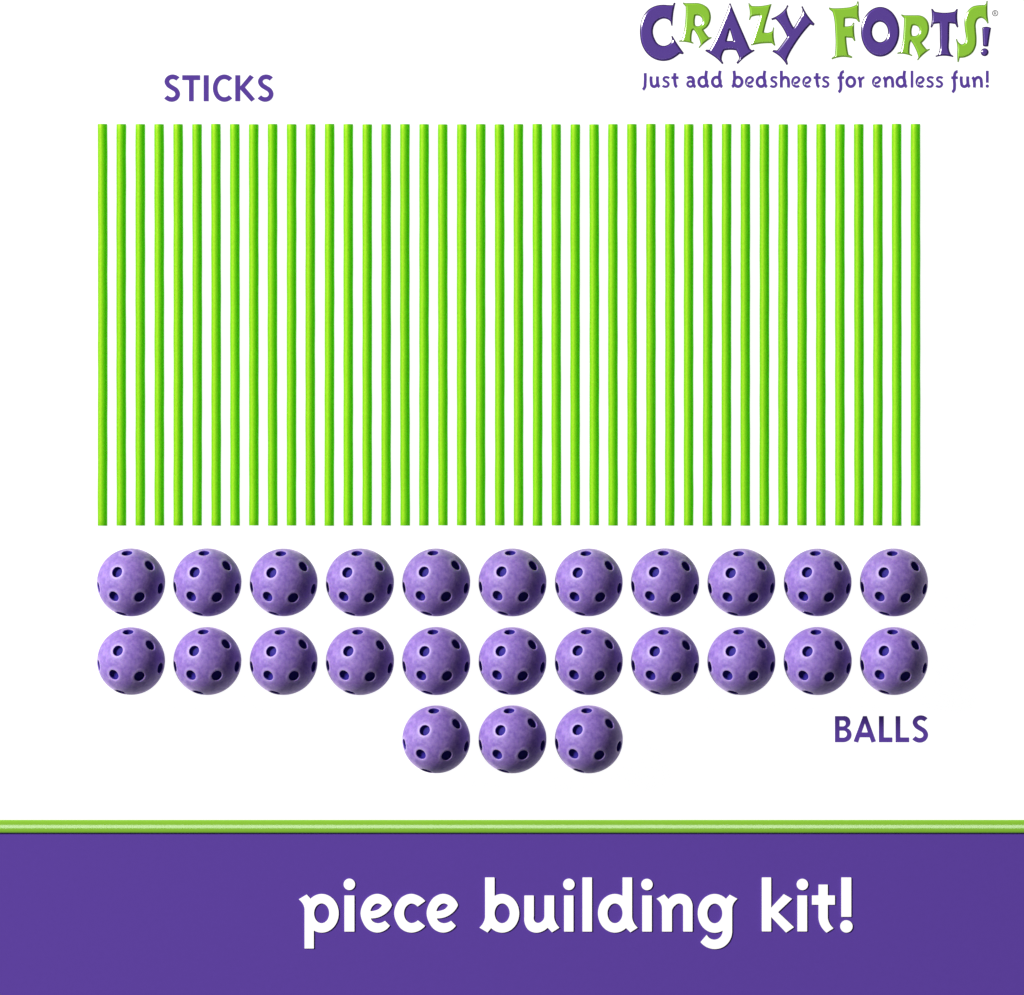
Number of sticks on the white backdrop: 44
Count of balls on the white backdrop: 25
